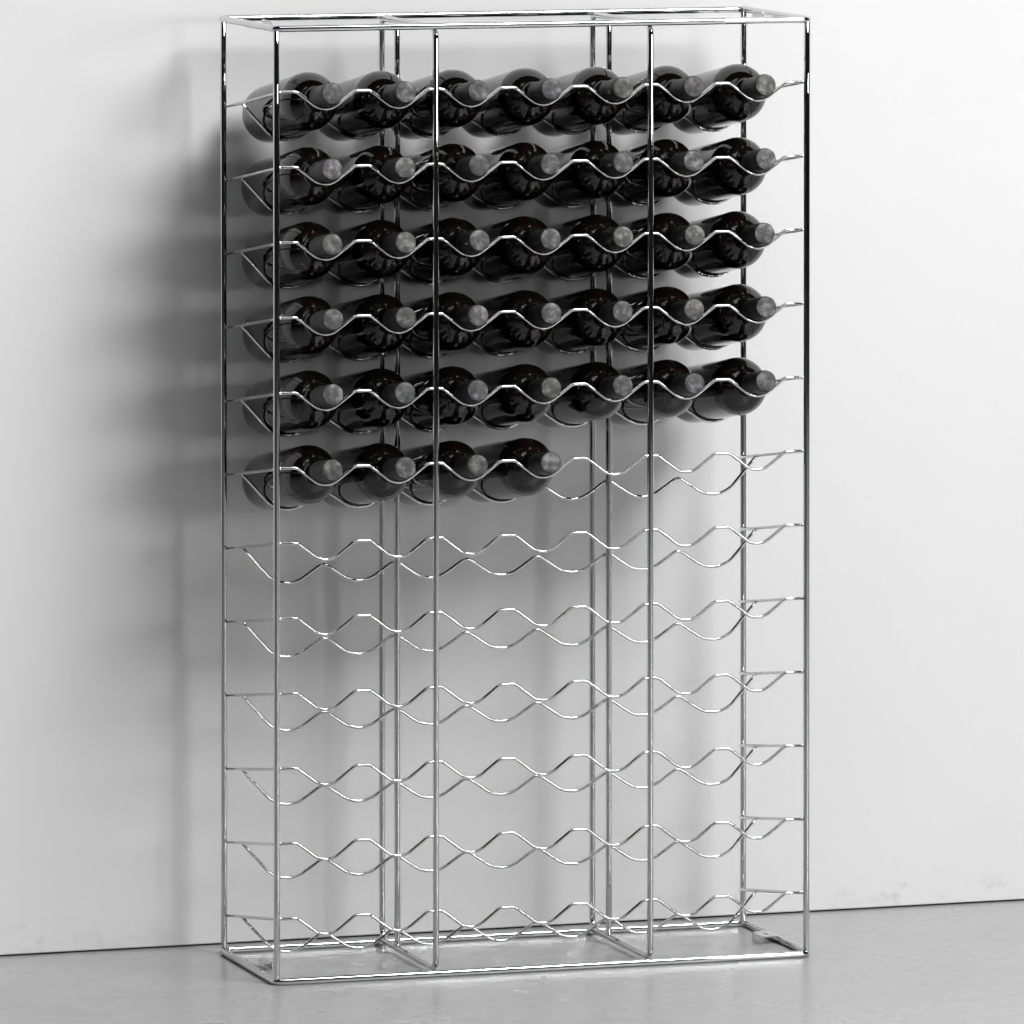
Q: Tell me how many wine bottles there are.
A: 39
